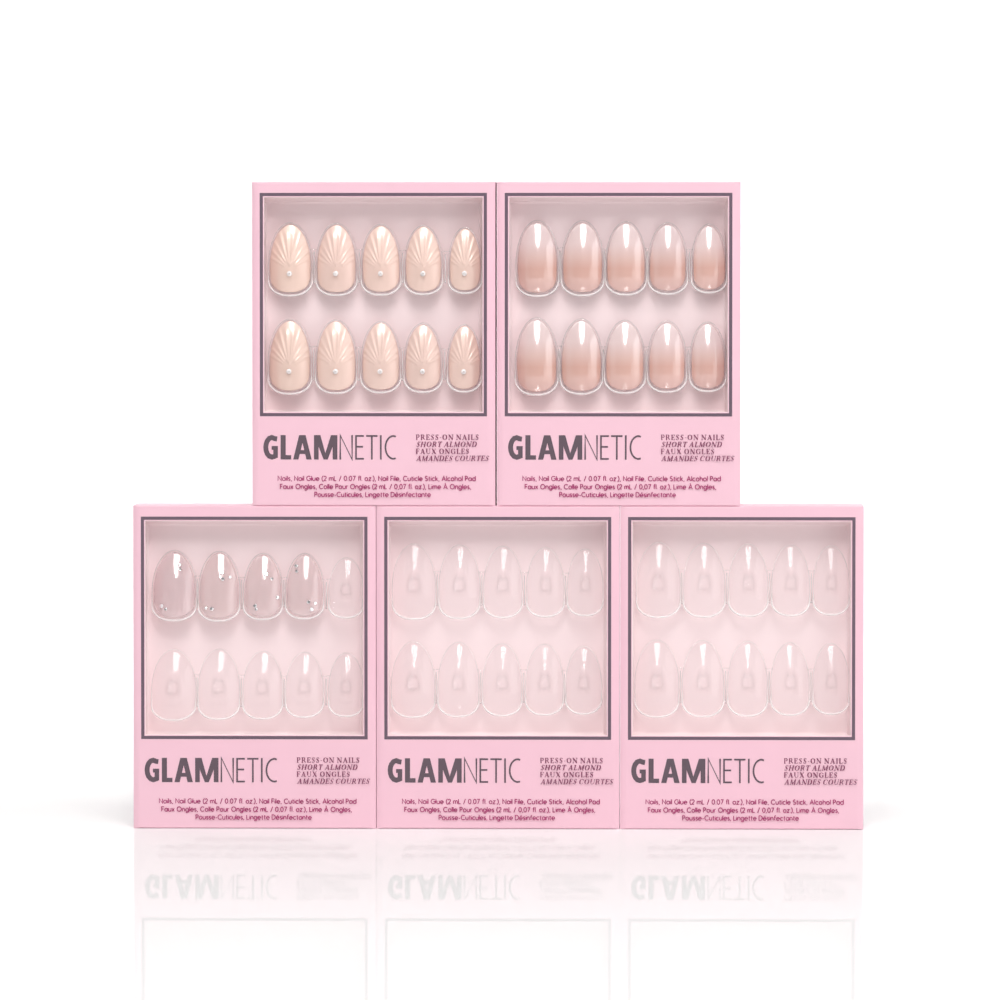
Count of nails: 24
